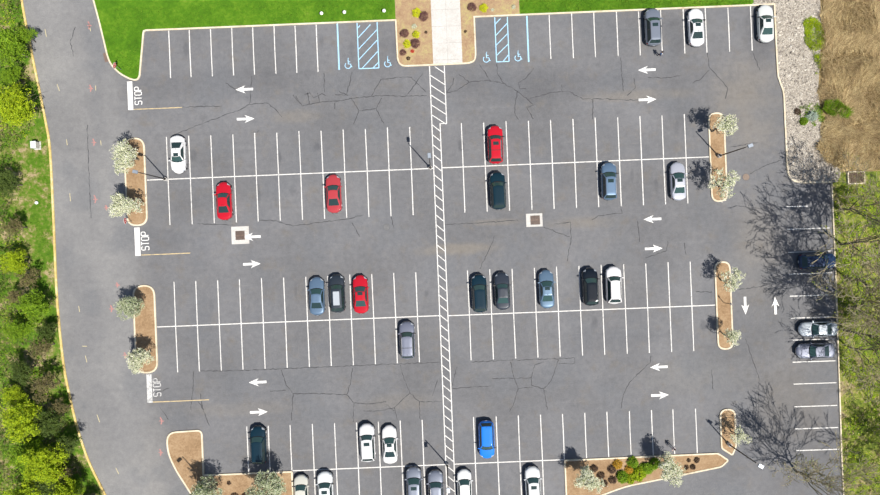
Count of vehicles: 32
